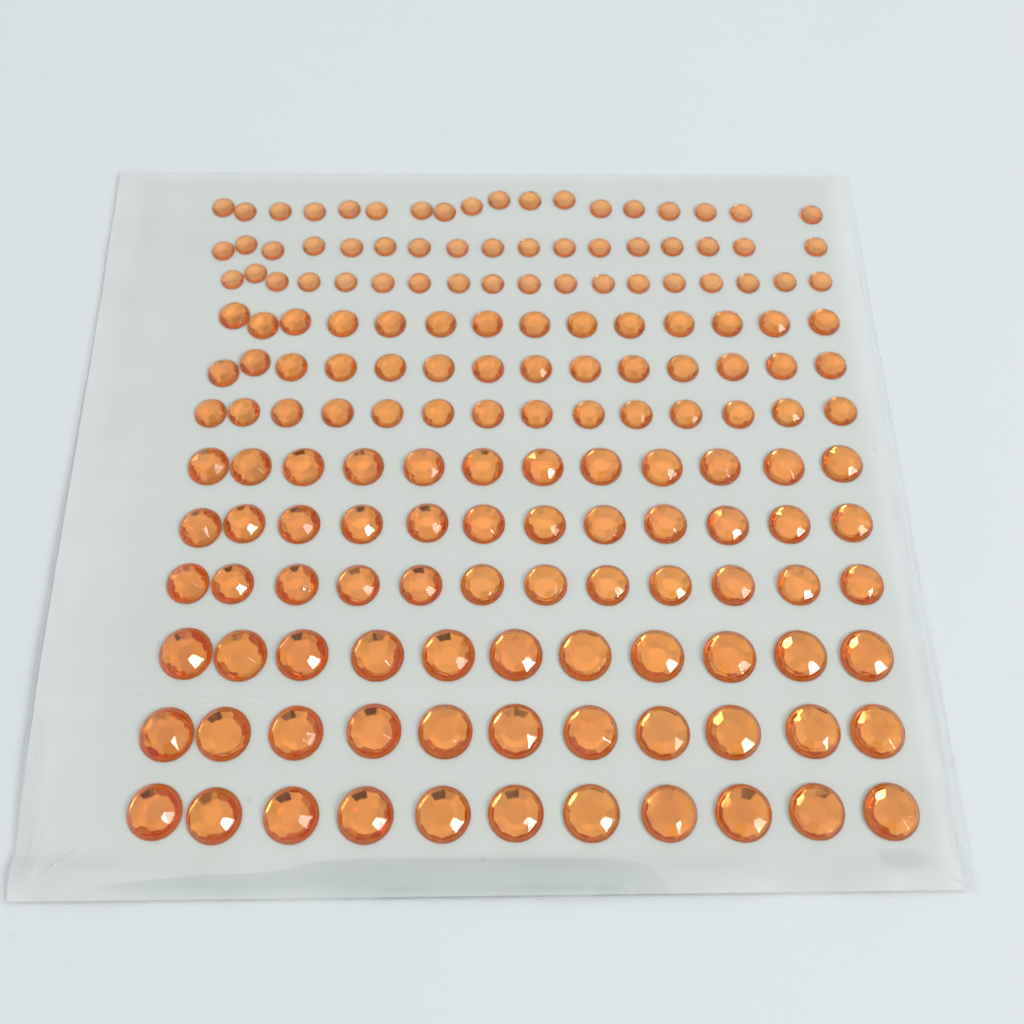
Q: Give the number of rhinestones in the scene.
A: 164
